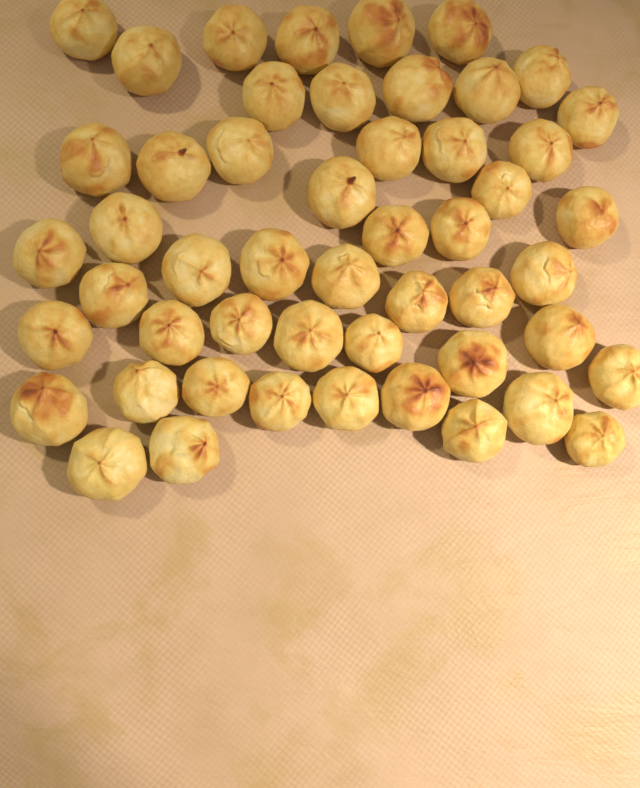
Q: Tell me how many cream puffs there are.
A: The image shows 51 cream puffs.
